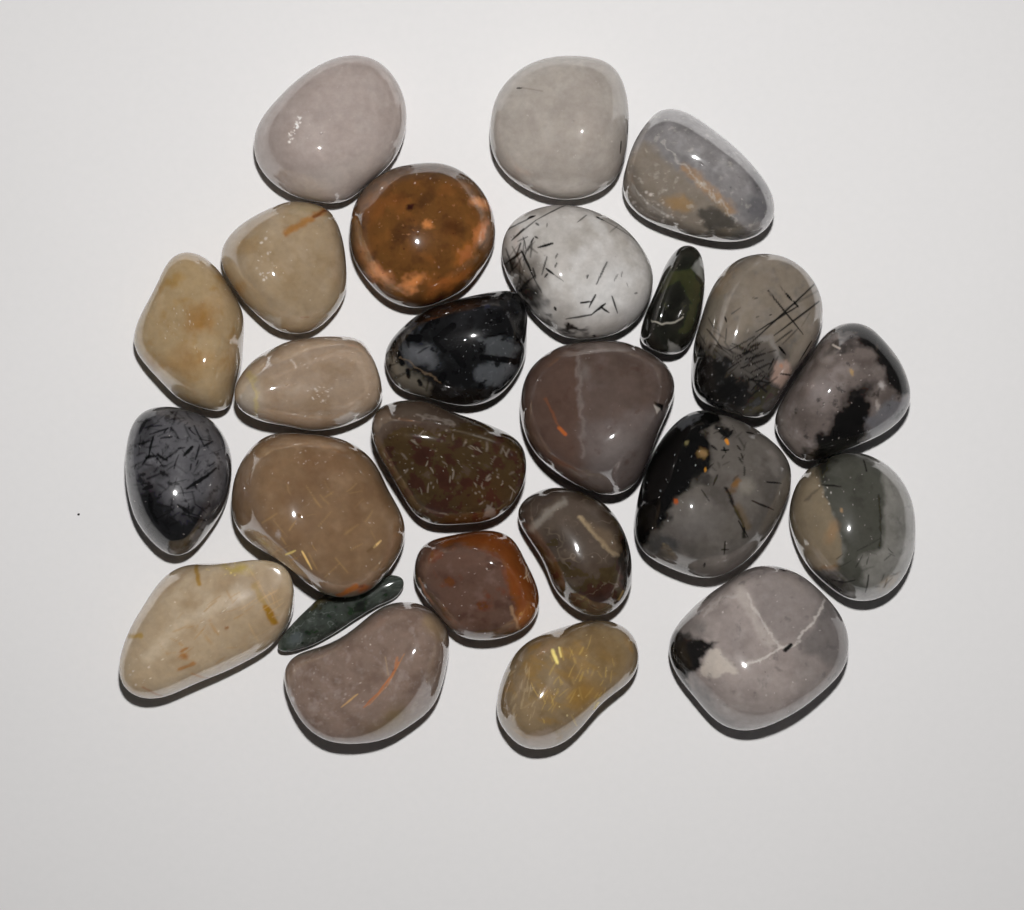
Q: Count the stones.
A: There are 25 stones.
